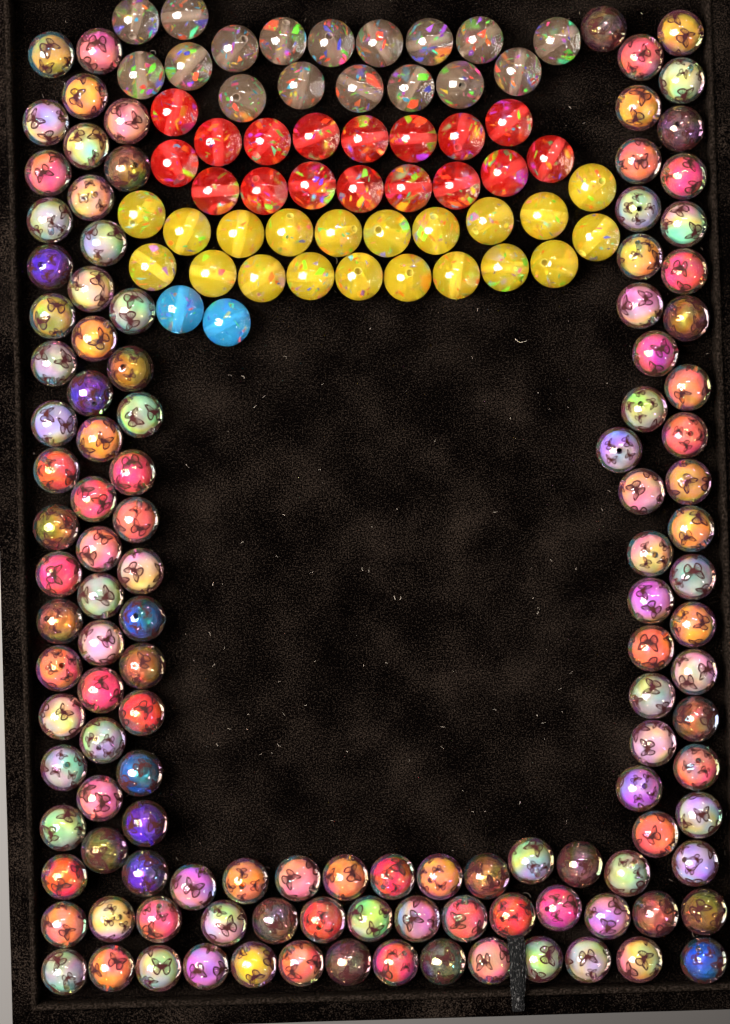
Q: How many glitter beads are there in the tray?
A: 56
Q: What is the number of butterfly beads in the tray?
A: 122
